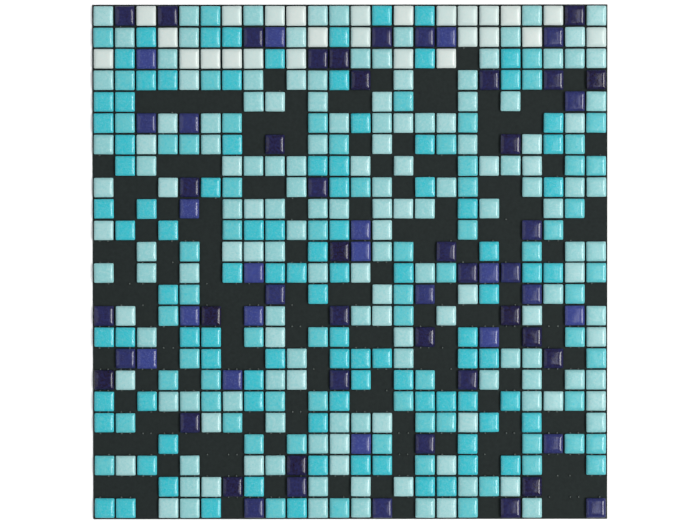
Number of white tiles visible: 26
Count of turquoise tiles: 164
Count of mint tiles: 154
